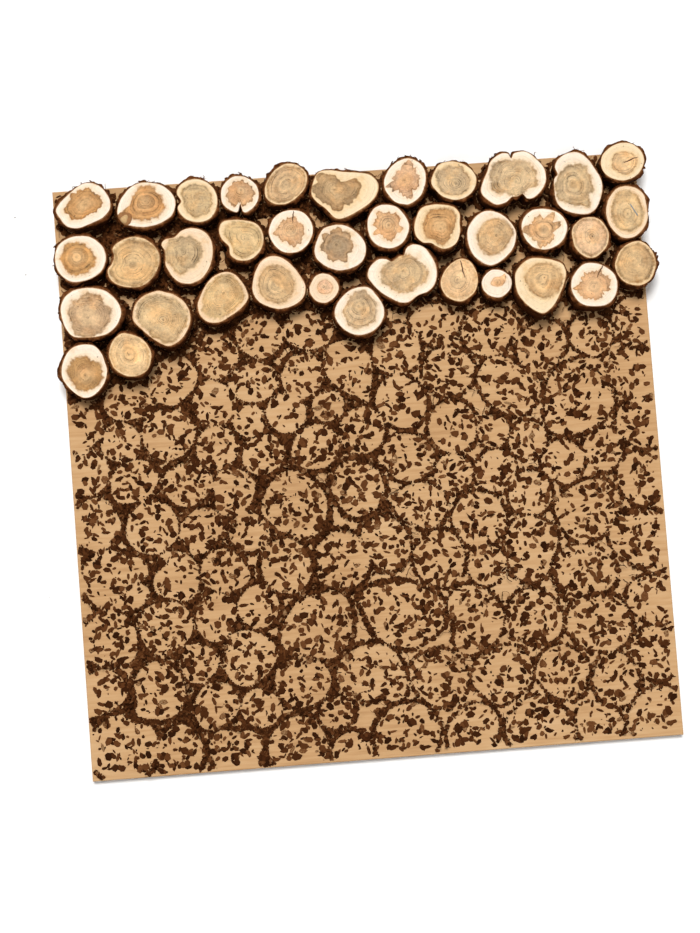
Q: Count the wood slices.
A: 37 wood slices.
